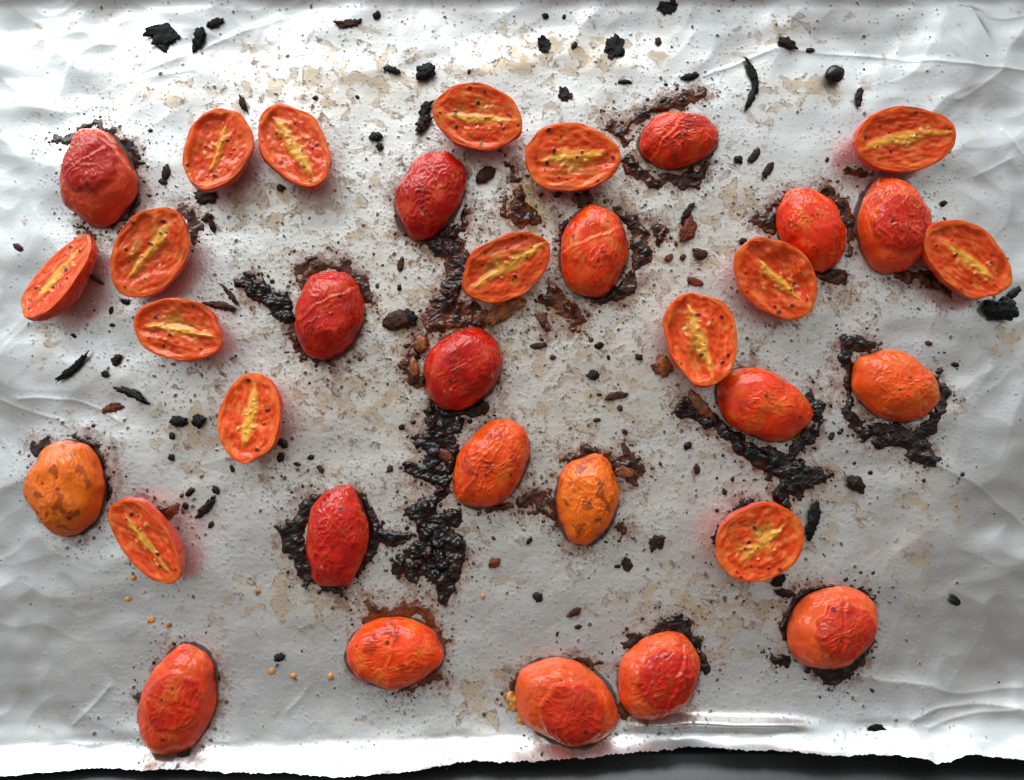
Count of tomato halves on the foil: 34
